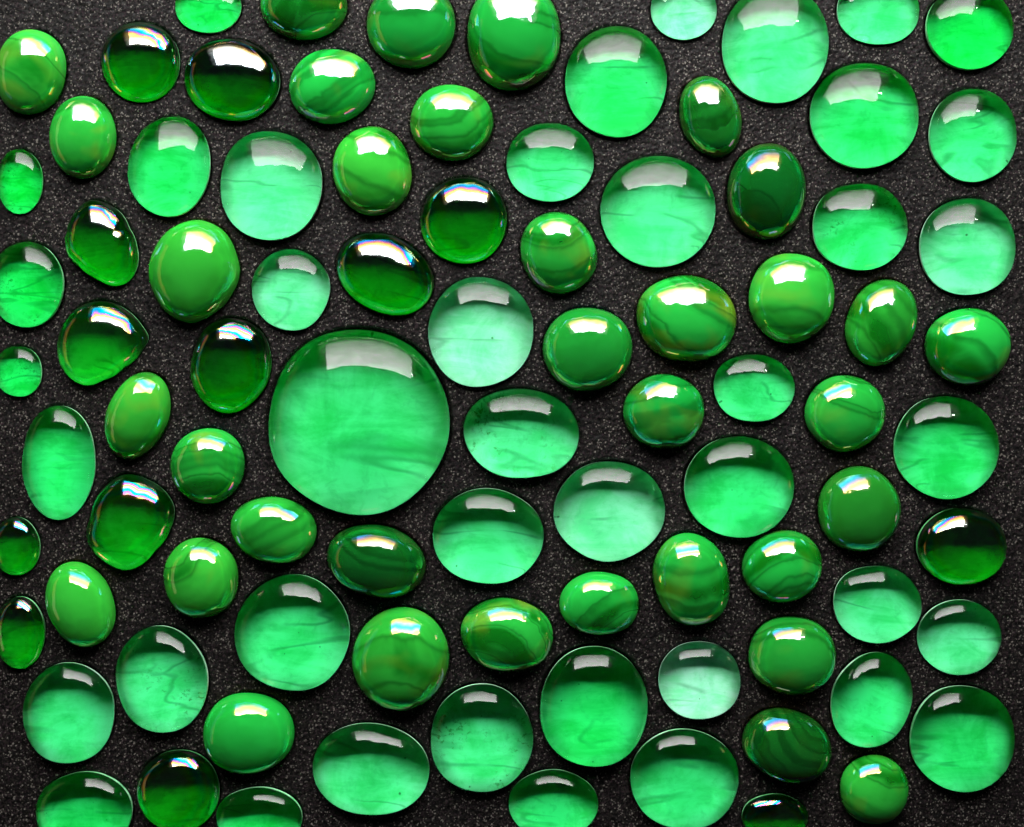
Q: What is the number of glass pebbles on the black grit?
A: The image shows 90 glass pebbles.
